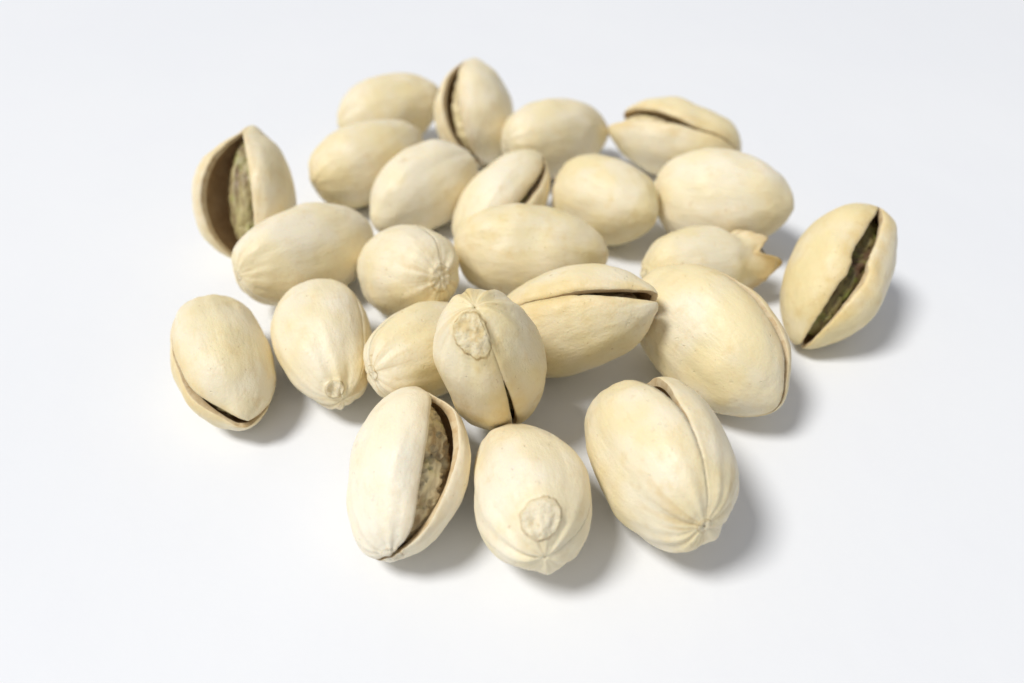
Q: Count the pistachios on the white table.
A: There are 24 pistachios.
